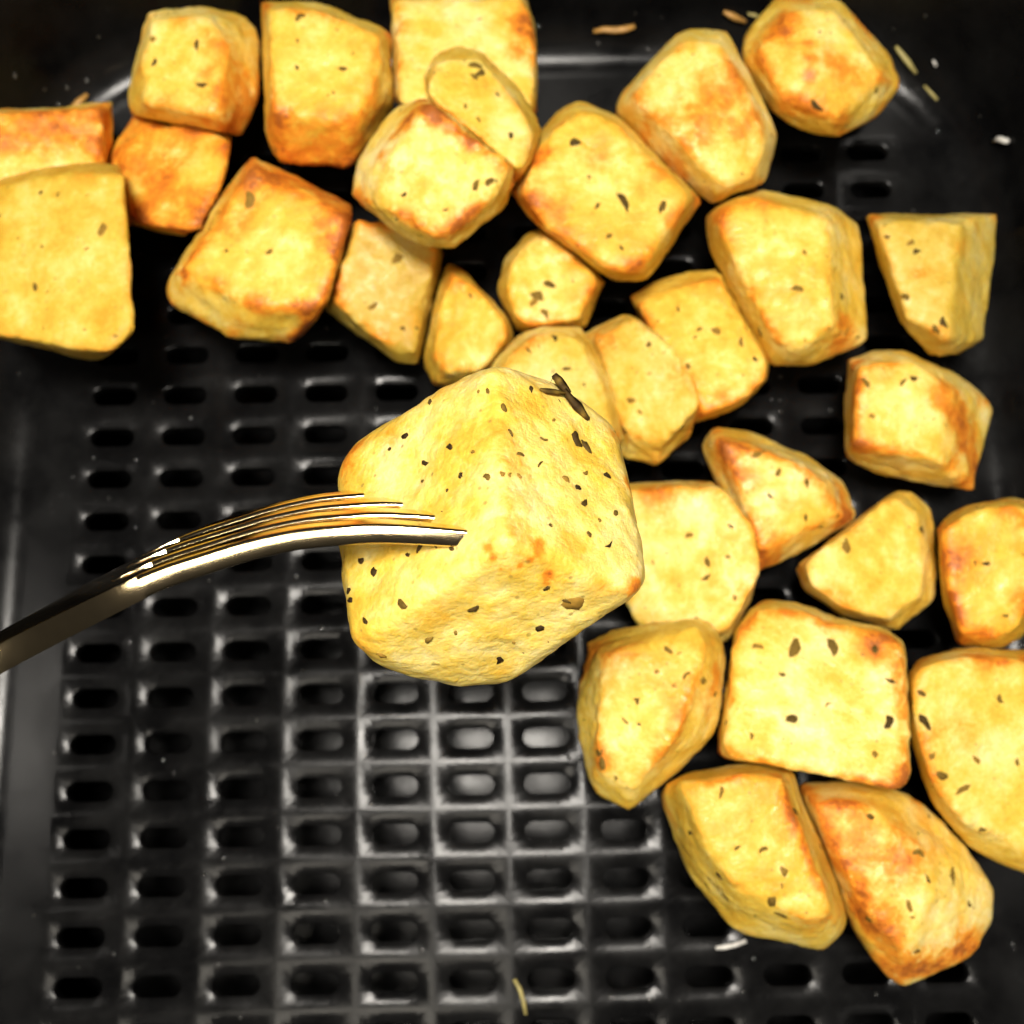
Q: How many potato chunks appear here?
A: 31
